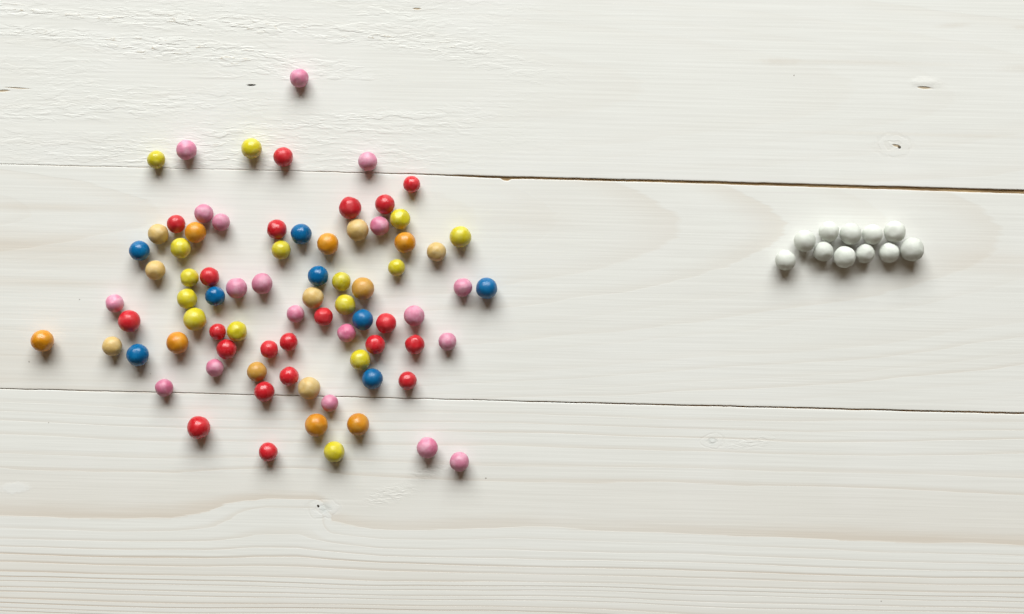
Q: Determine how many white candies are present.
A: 11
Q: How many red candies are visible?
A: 21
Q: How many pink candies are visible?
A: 19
